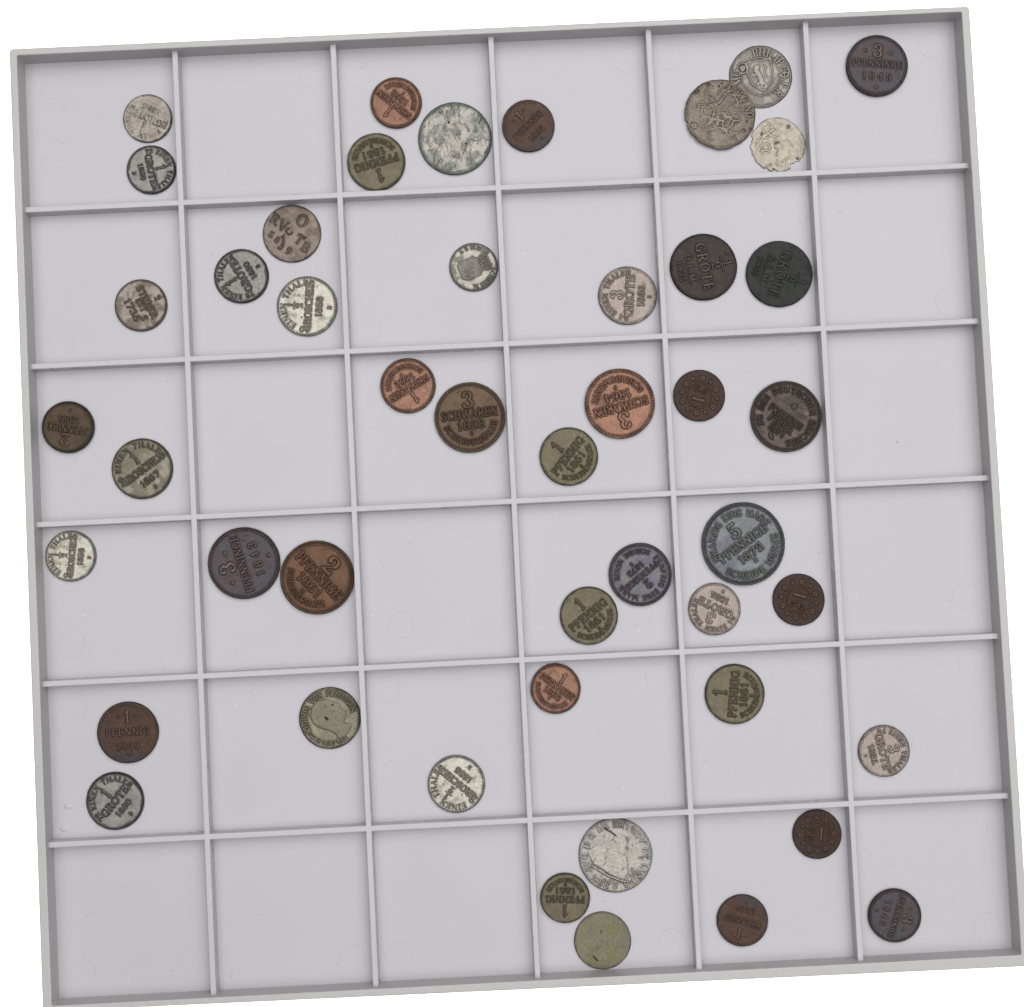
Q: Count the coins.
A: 47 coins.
